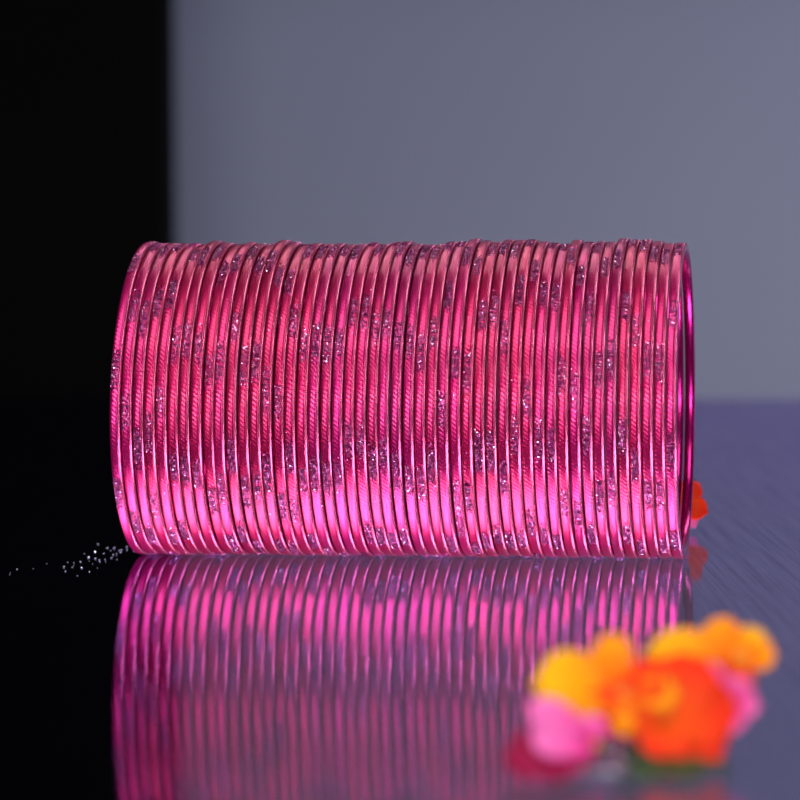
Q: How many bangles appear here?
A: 48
